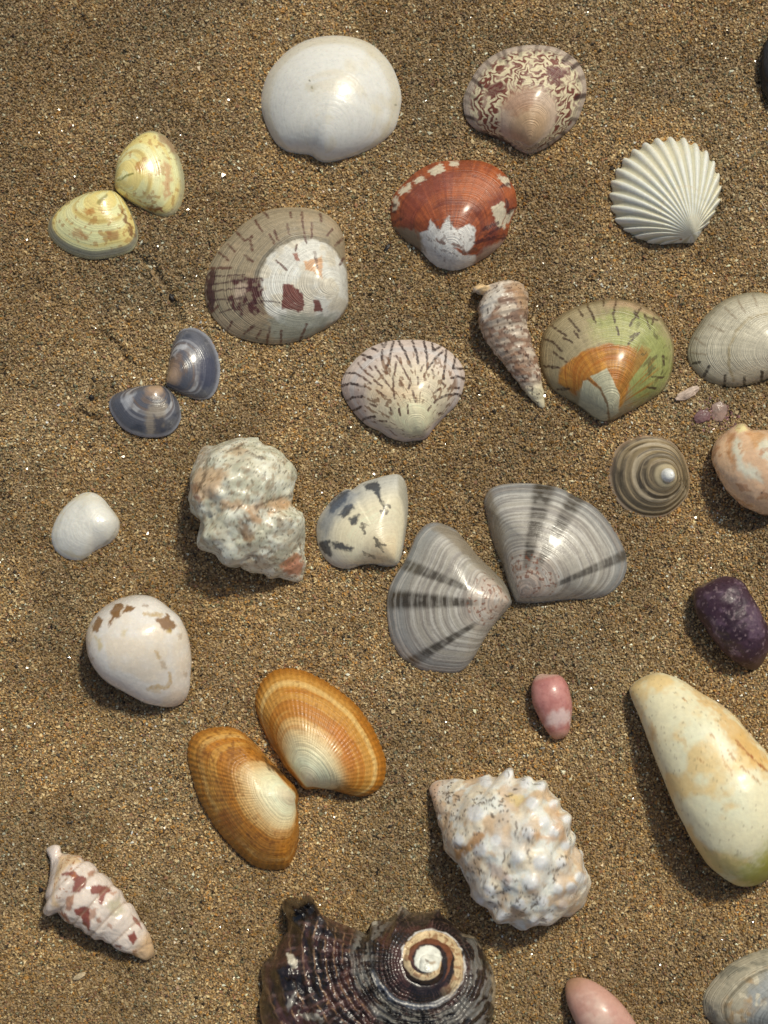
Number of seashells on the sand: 31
